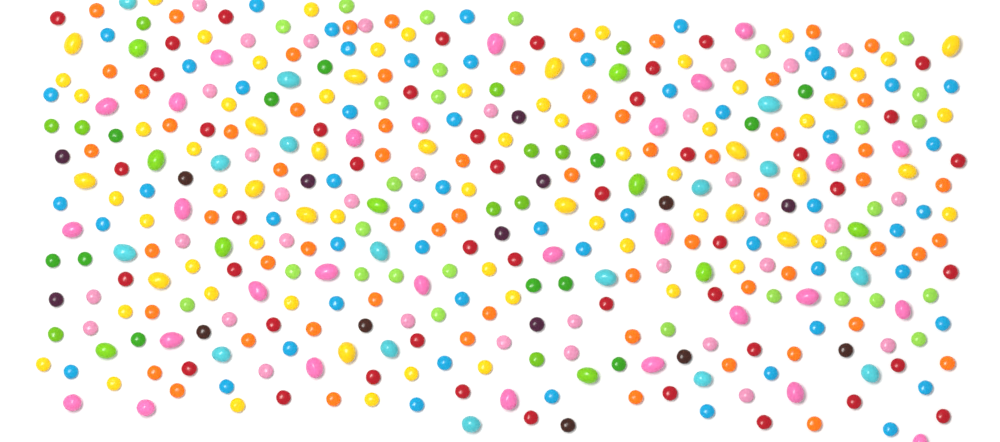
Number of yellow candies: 71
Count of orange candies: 63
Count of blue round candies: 54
